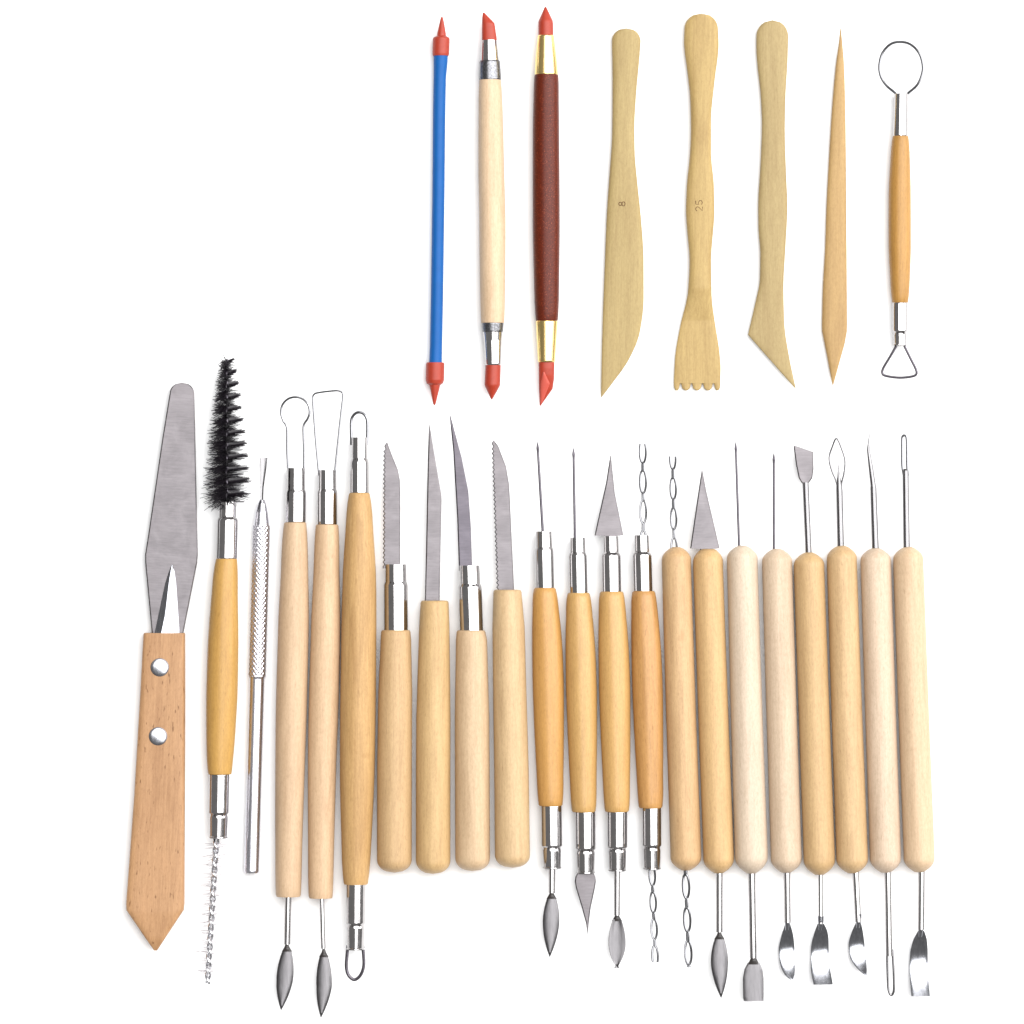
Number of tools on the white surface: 30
